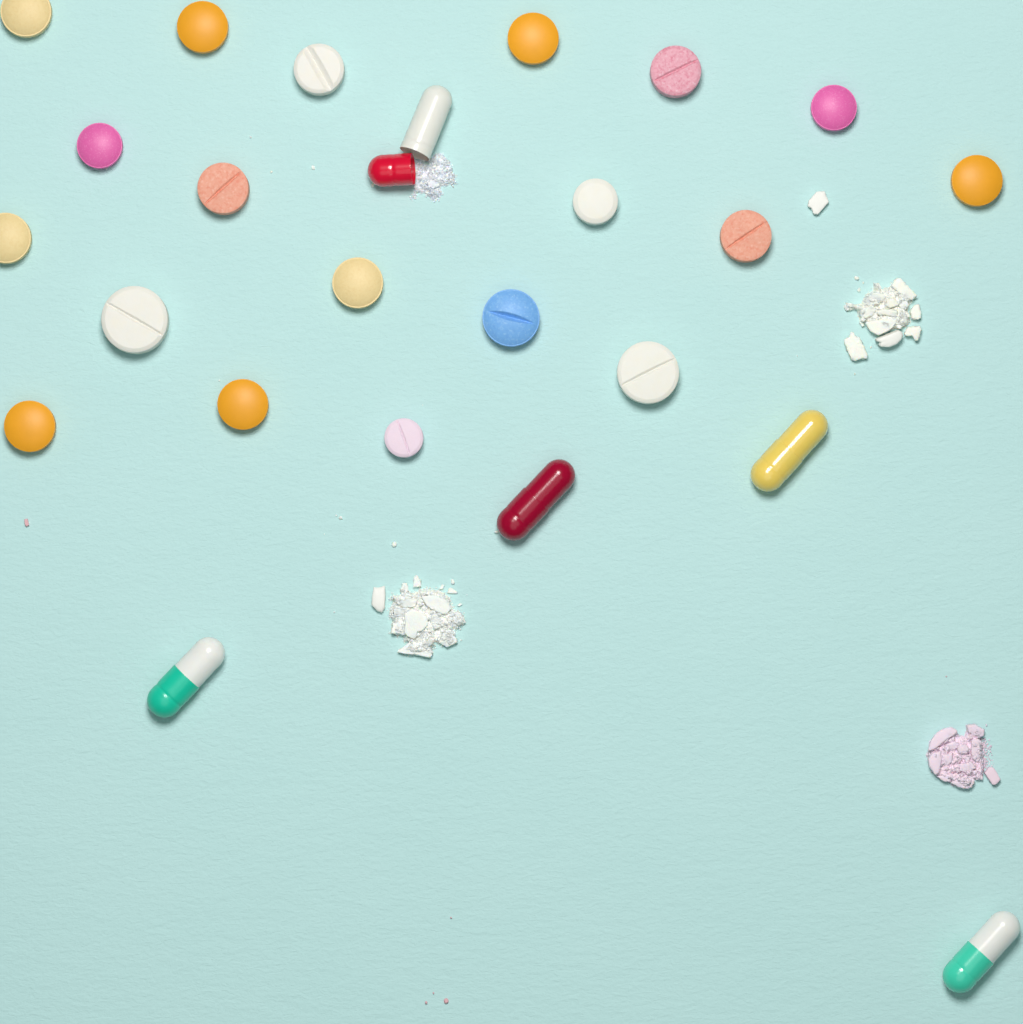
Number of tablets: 19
